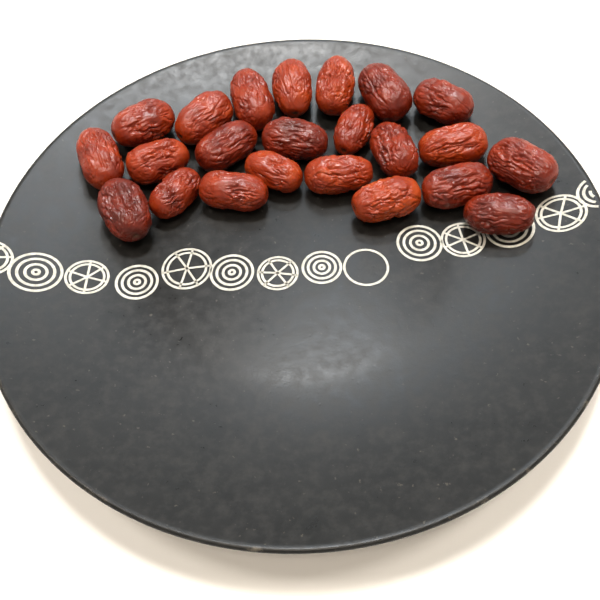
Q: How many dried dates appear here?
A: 23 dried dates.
